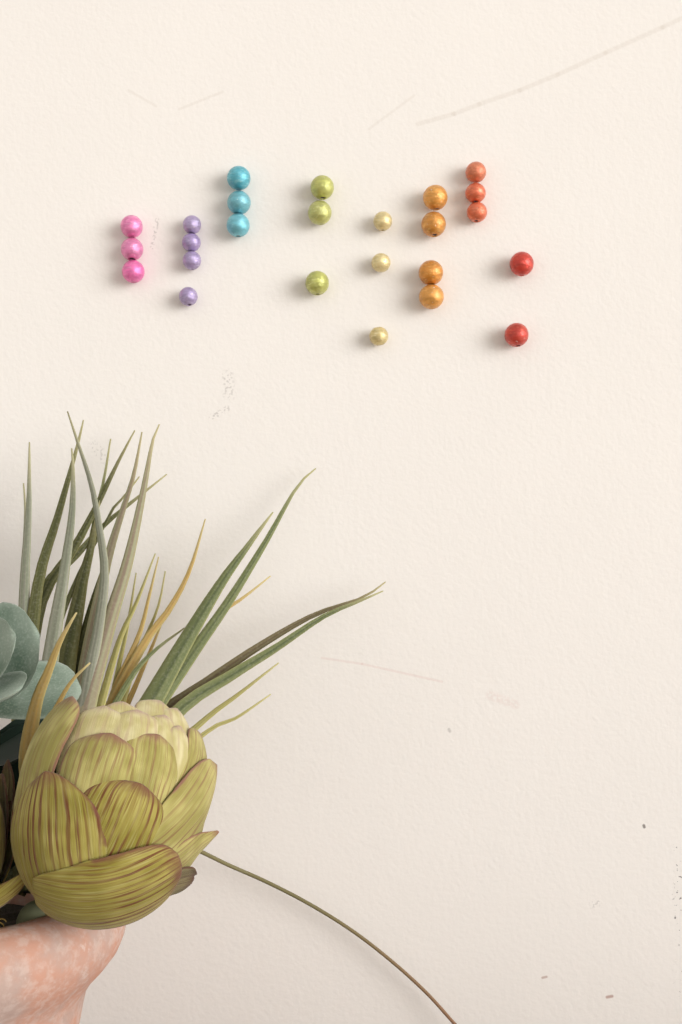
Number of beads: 25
